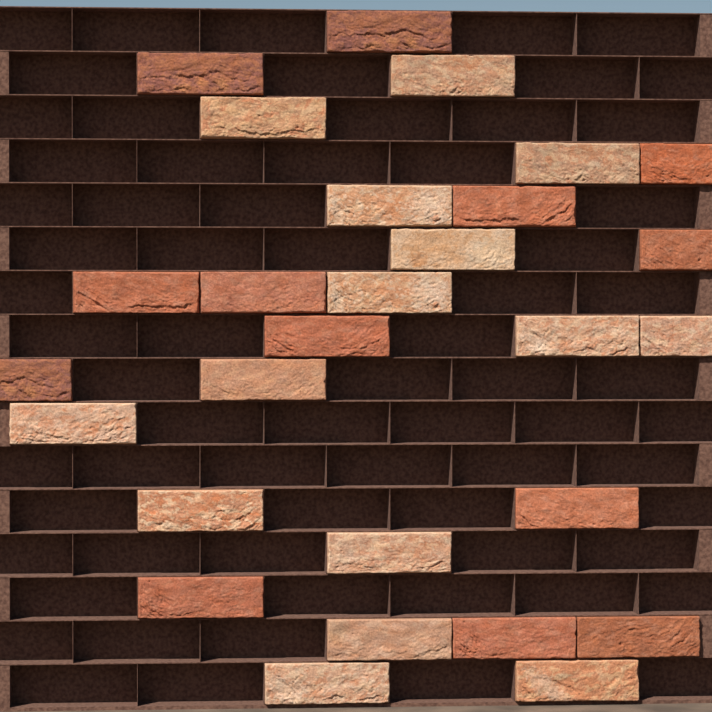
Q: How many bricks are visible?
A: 28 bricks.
